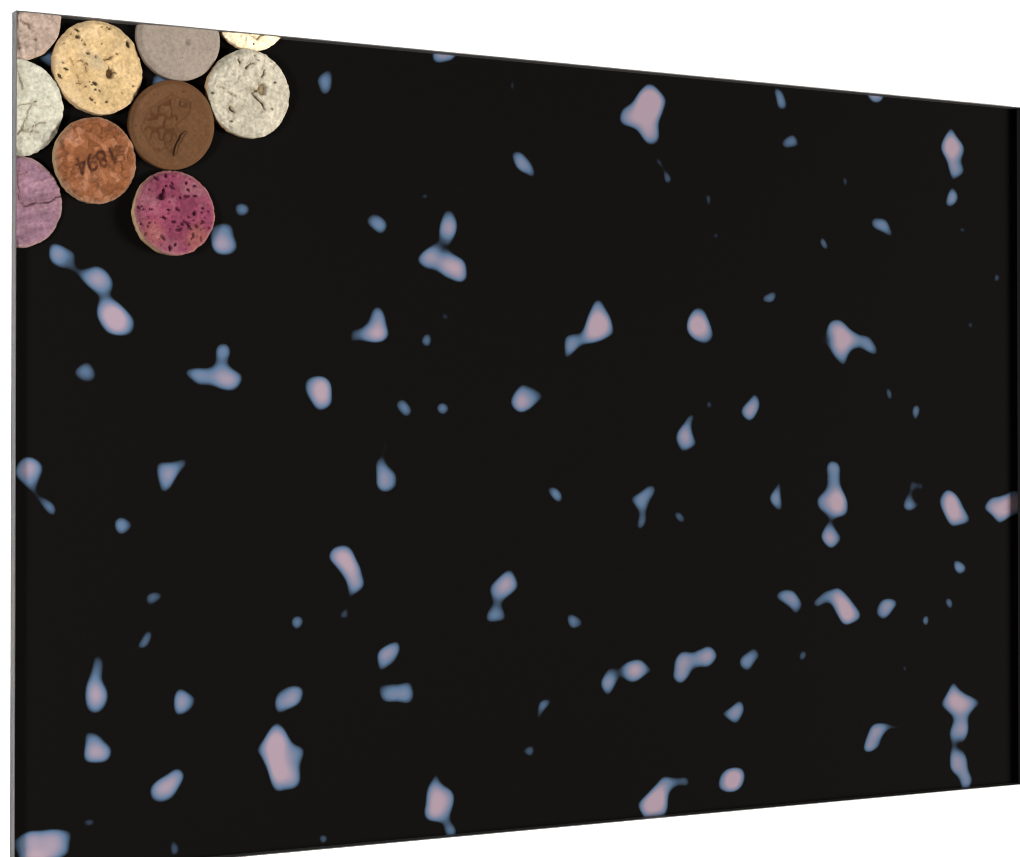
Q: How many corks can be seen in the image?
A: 10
